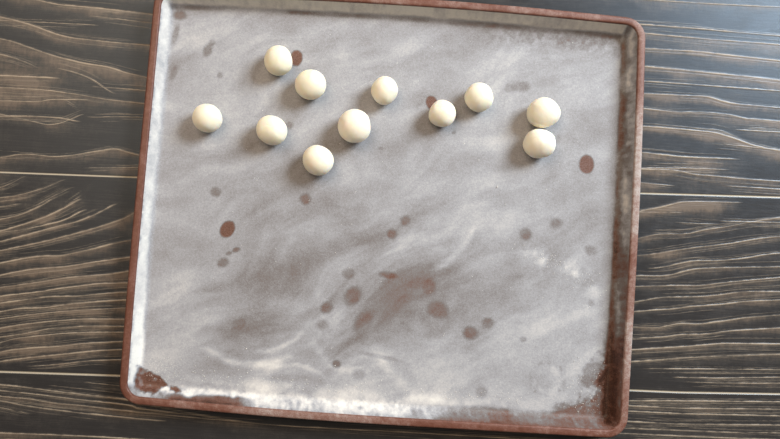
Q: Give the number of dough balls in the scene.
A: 11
